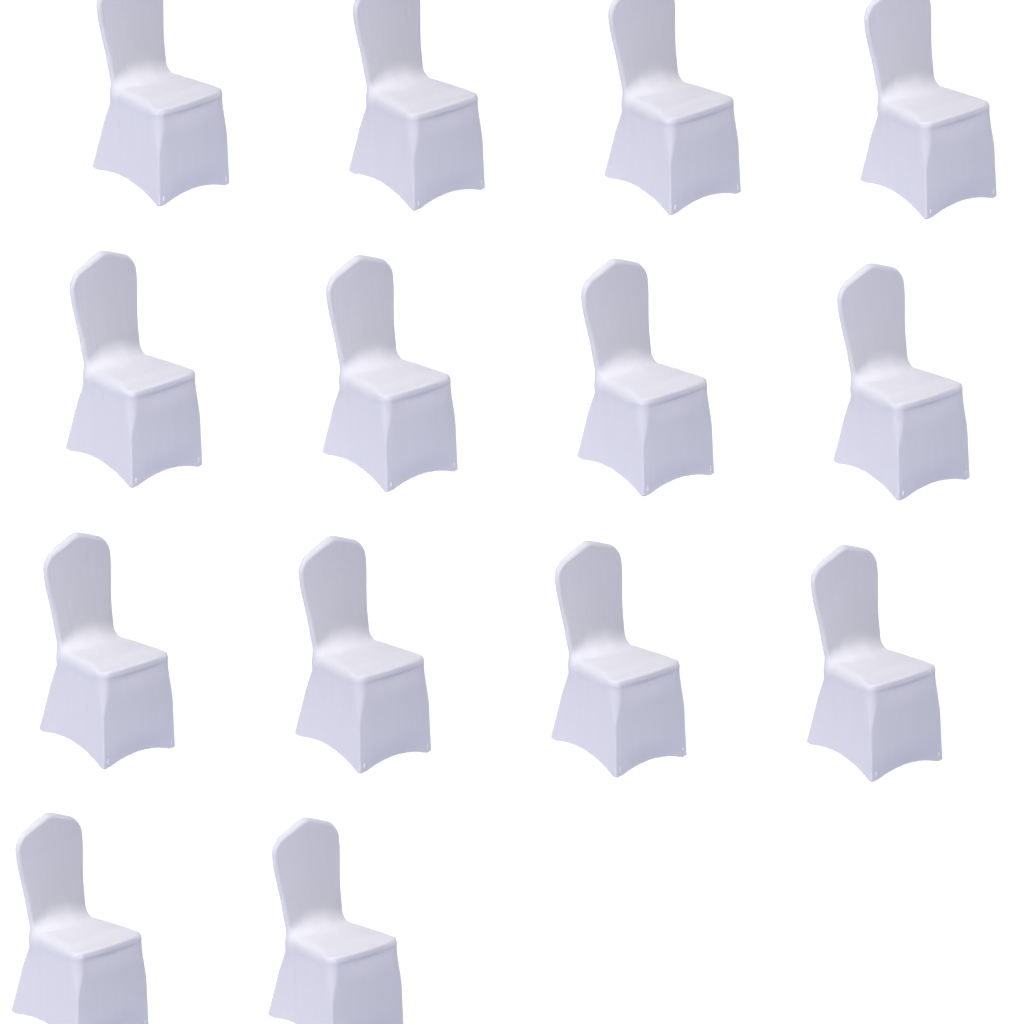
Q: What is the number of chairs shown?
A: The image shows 14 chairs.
